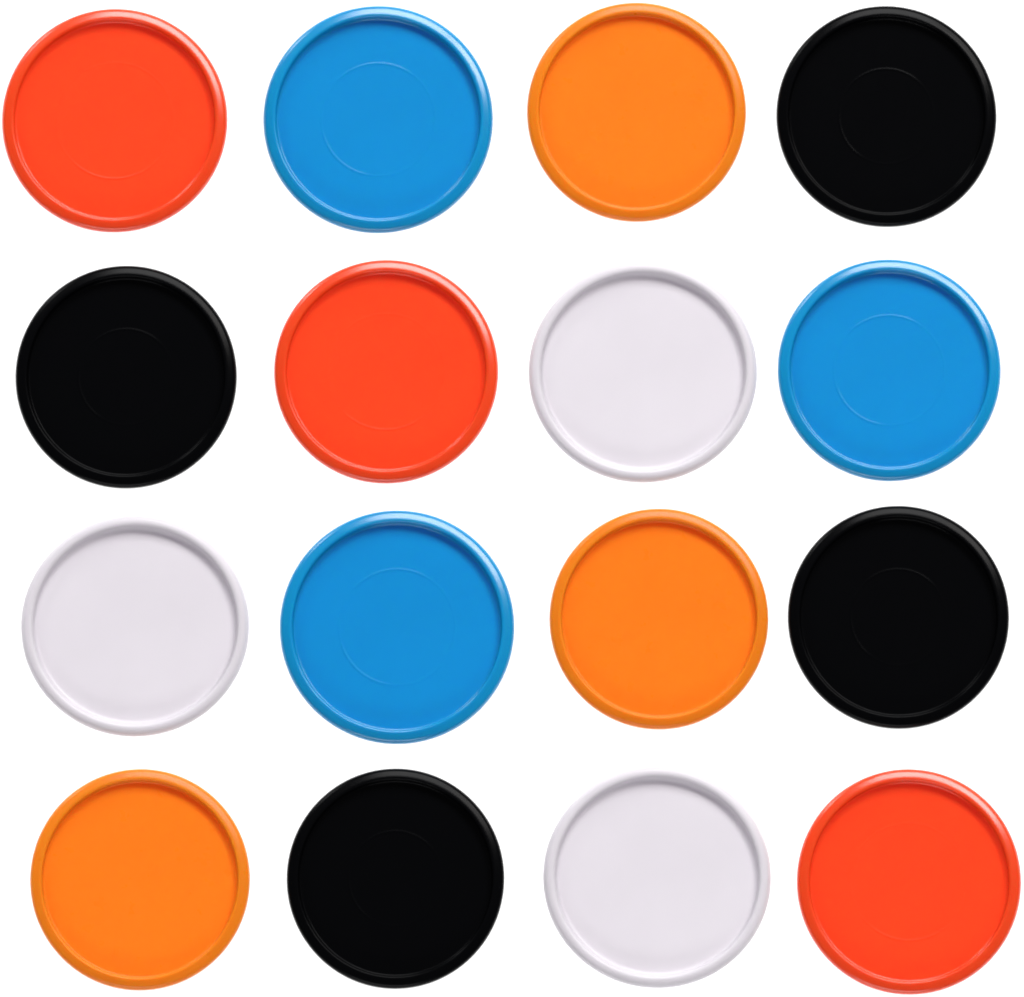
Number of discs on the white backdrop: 16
